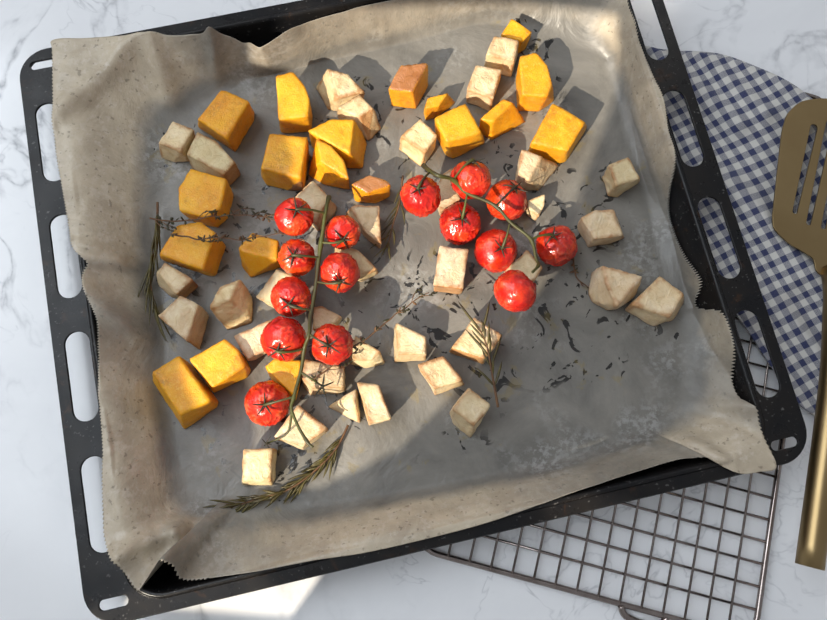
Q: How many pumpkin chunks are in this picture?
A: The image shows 19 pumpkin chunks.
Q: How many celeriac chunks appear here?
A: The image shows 35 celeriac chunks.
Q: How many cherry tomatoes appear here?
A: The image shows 15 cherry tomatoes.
